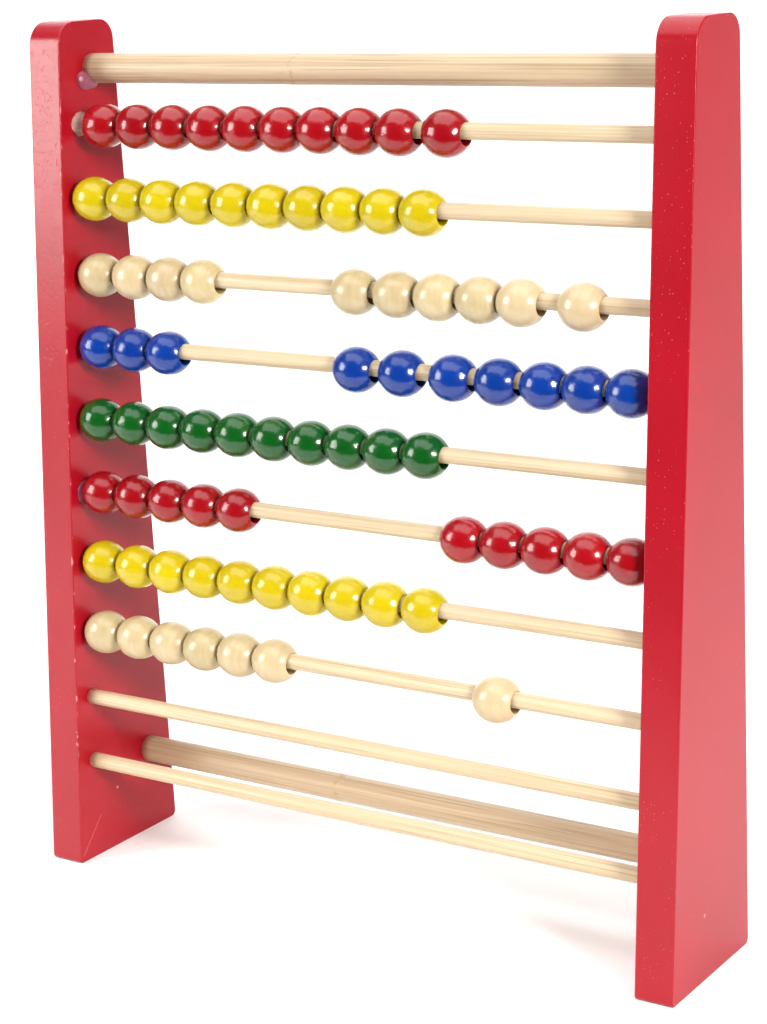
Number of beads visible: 77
